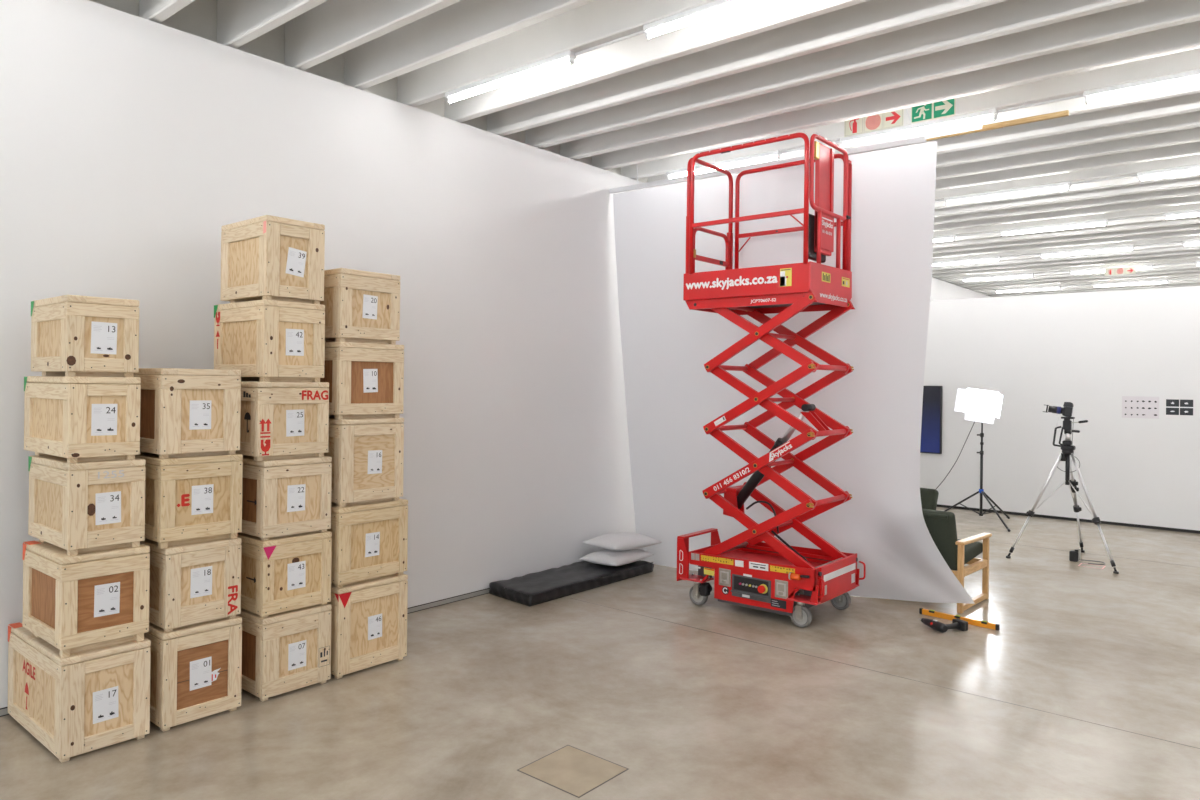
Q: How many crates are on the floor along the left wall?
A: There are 20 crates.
